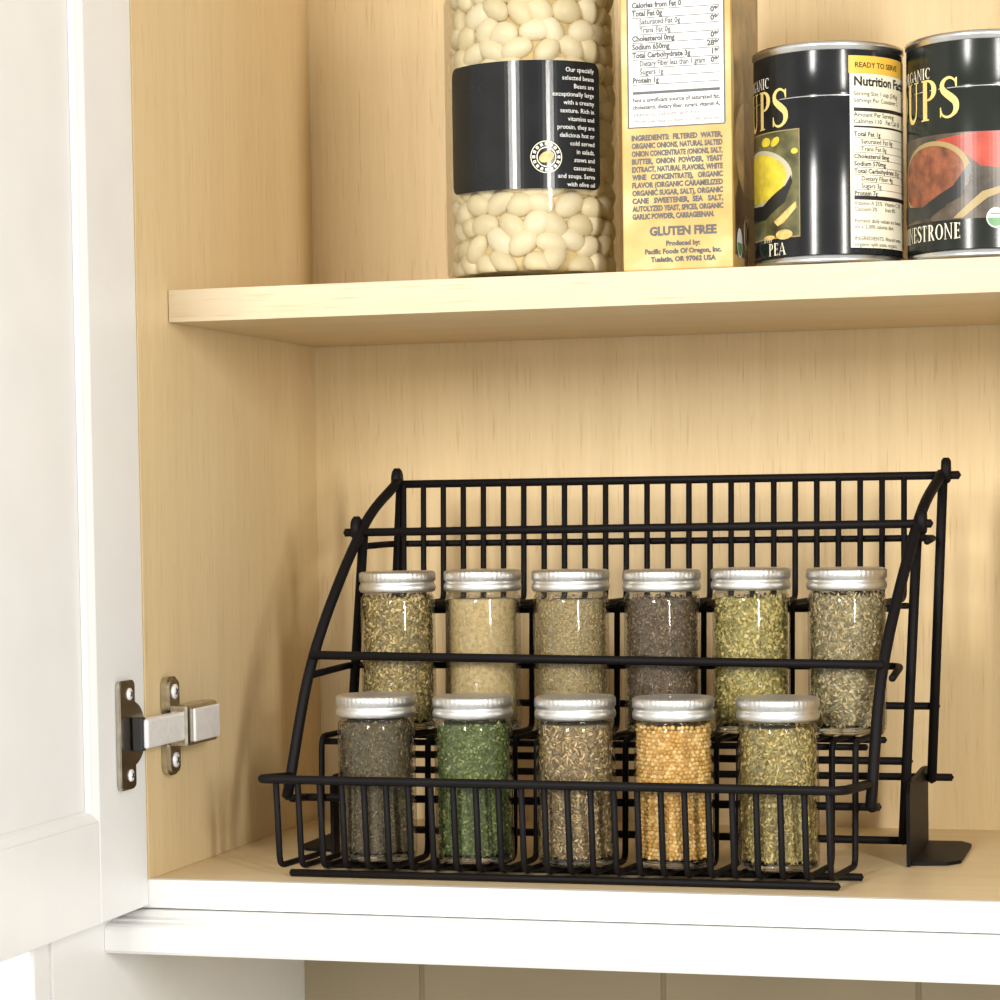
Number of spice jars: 11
